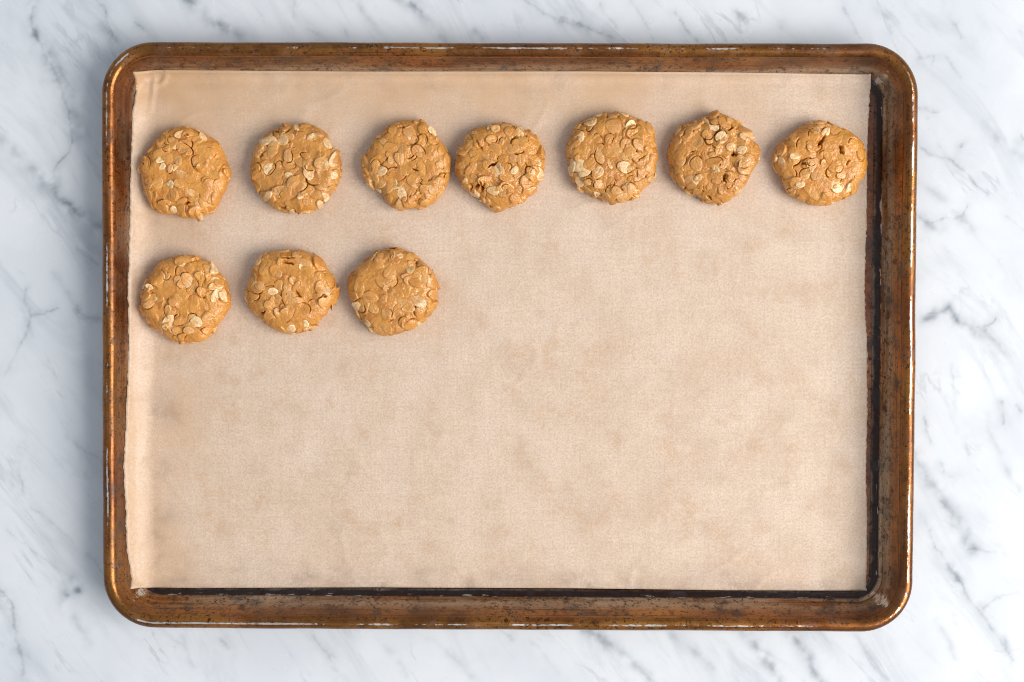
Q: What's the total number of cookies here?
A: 10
